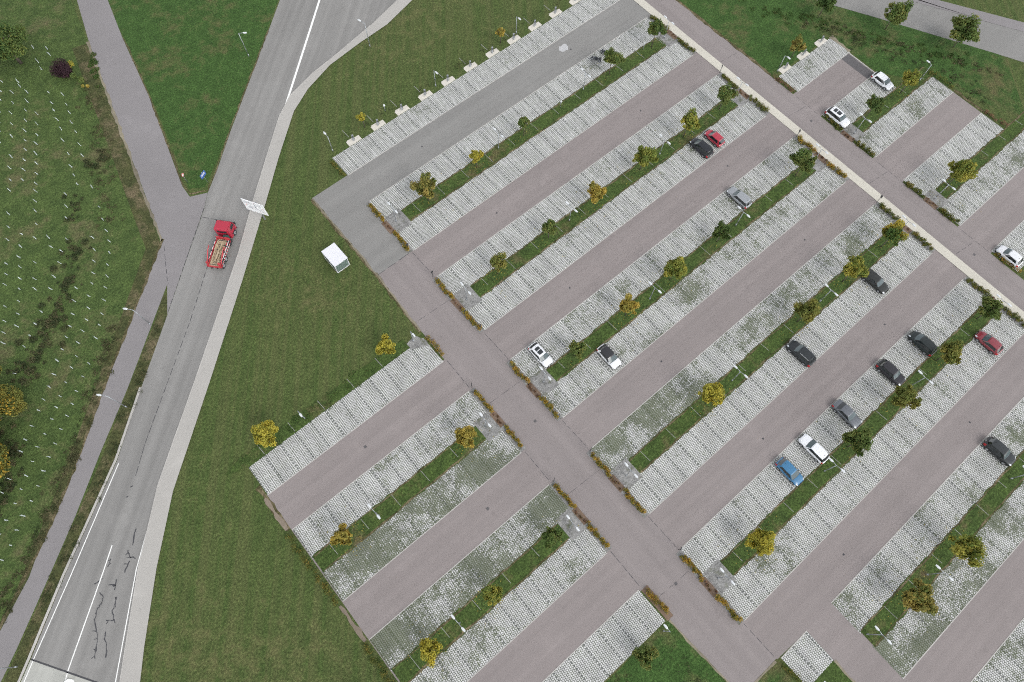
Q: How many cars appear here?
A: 17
